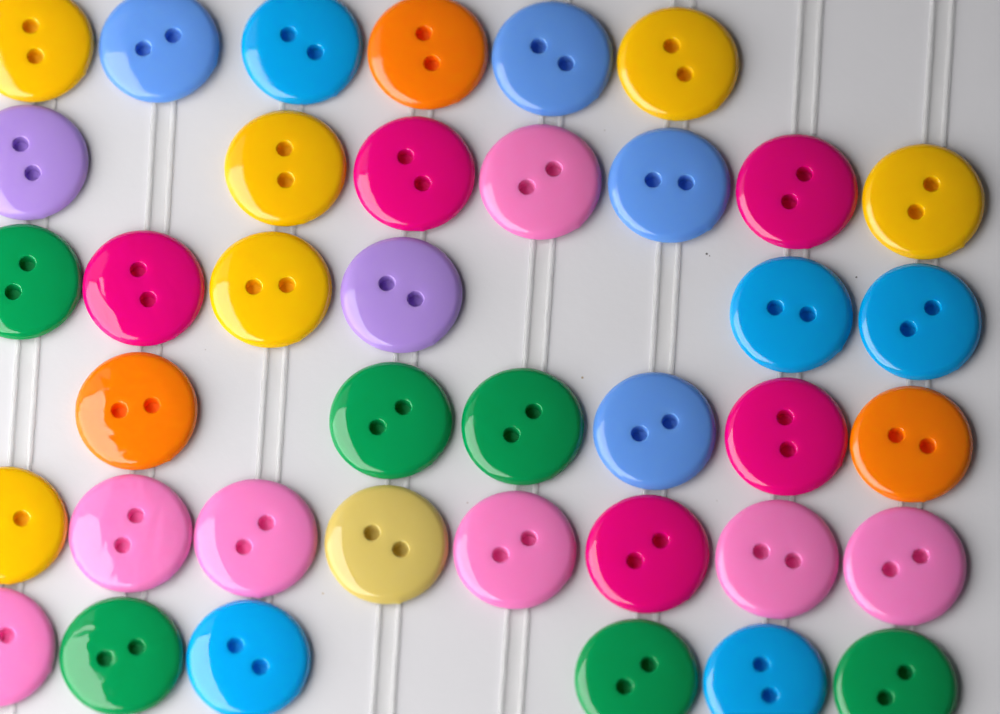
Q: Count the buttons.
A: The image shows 39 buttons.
